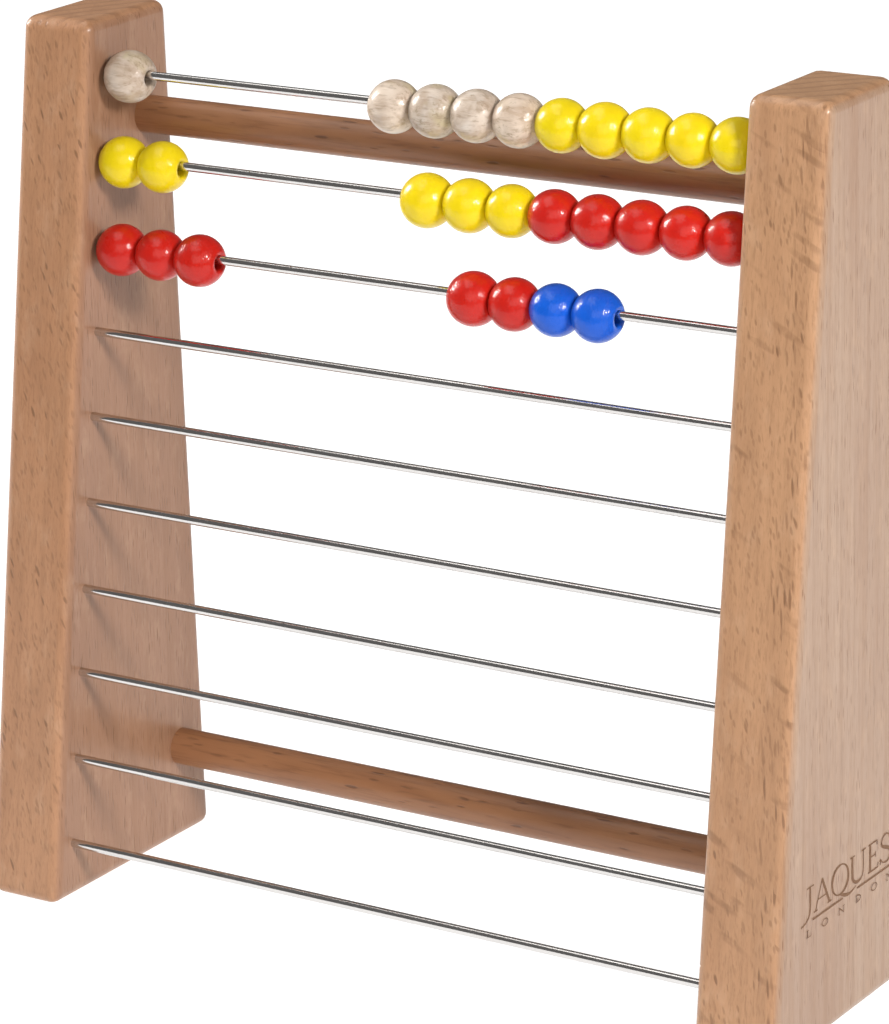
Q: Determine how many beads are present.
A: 27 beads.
